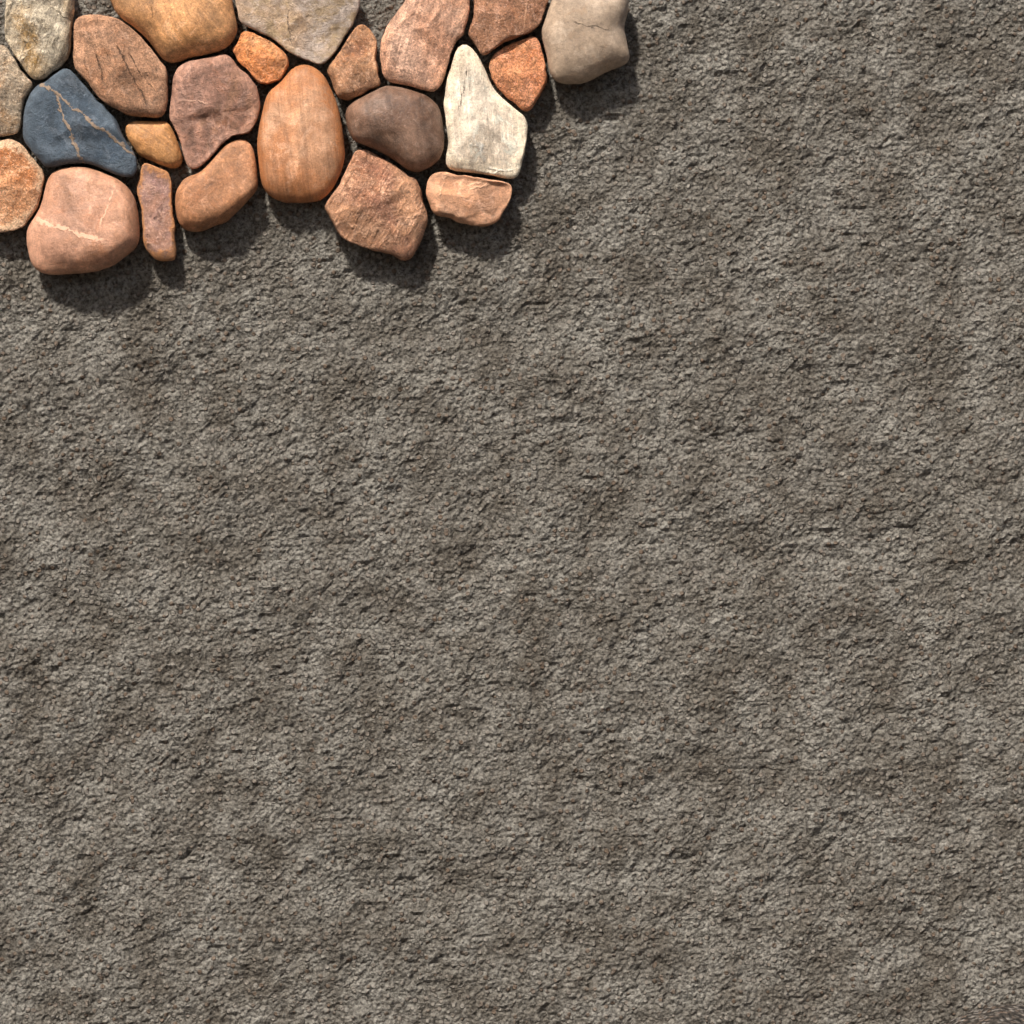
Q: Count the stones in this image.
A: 23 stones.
